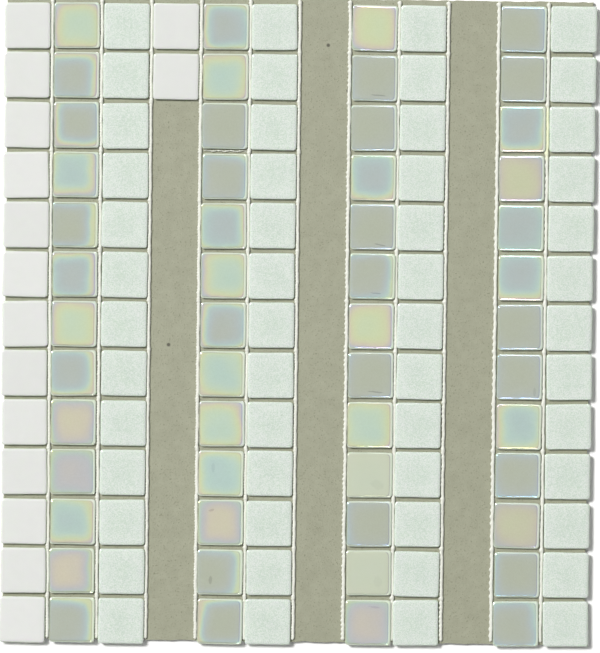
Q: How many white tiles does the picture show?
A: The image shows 15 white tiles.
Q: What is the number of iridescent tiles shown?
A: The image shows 52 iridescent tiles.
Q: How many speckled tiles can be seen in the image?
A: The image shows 52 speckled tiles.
